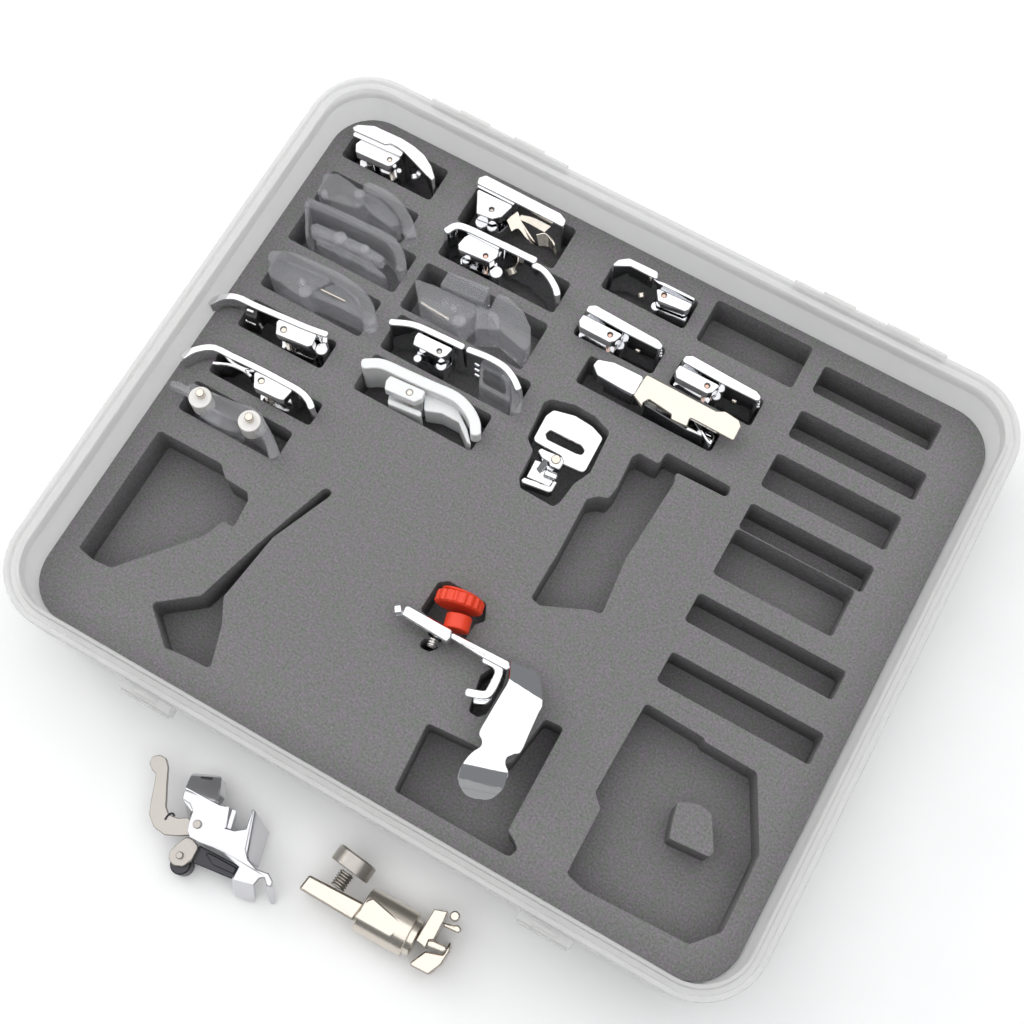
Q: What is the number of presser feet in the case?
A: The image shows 17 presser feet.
